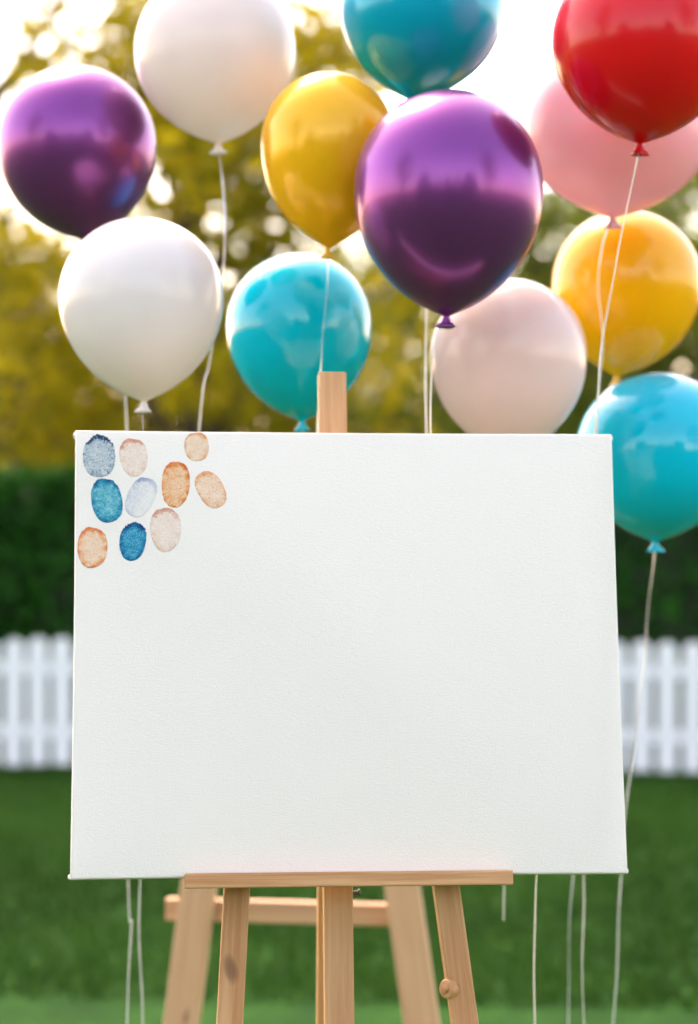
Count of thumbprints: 10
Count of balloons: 12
